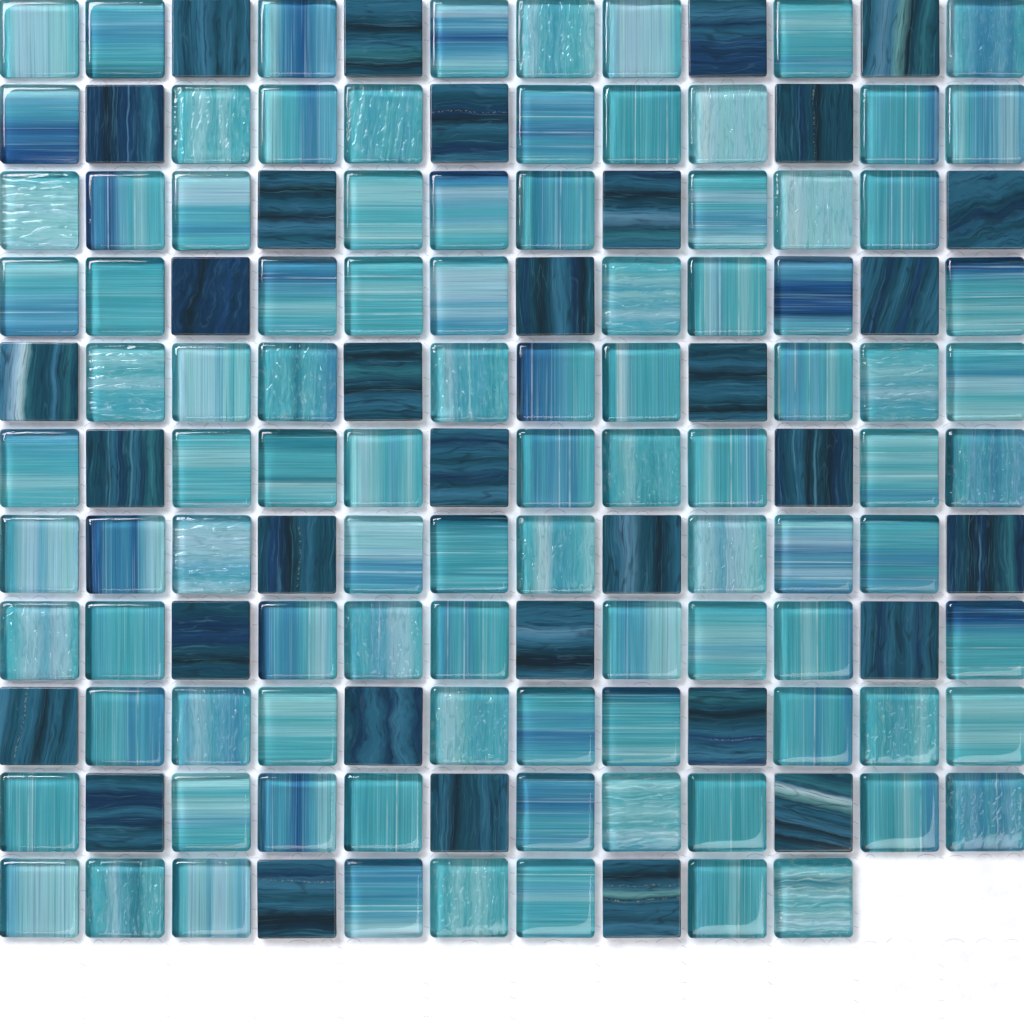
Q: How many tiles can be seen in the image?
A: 130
